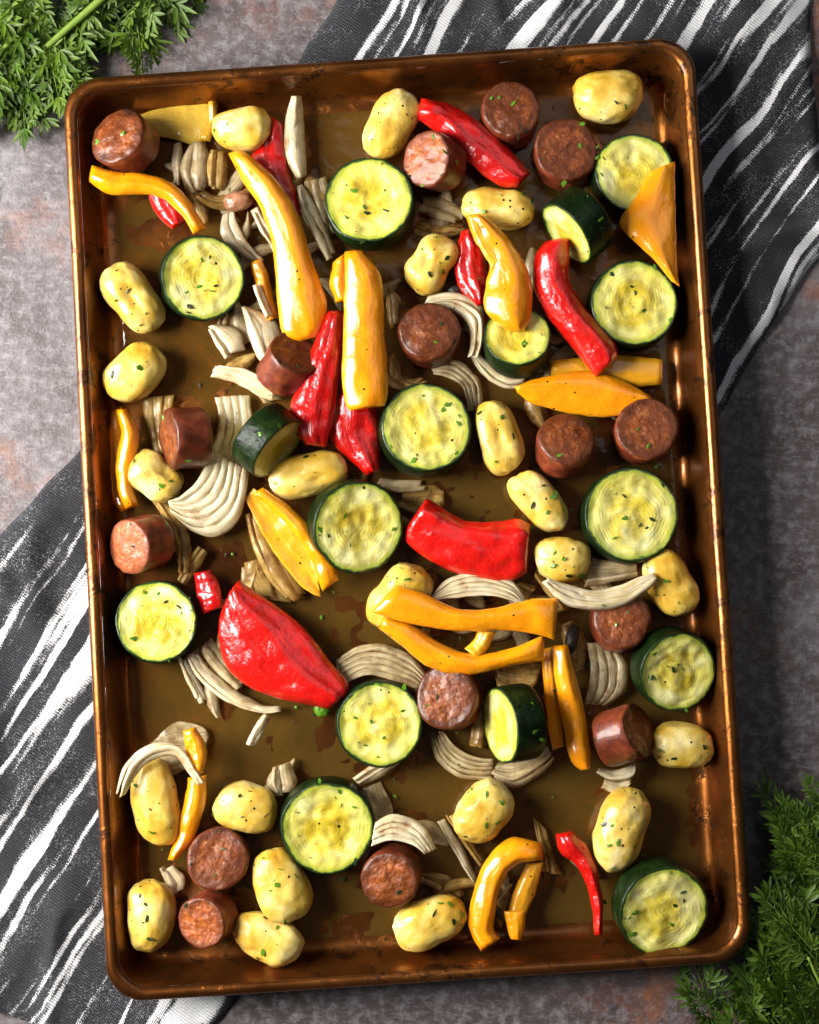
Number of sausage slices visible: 16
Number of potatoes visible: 23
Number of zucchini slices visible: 16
